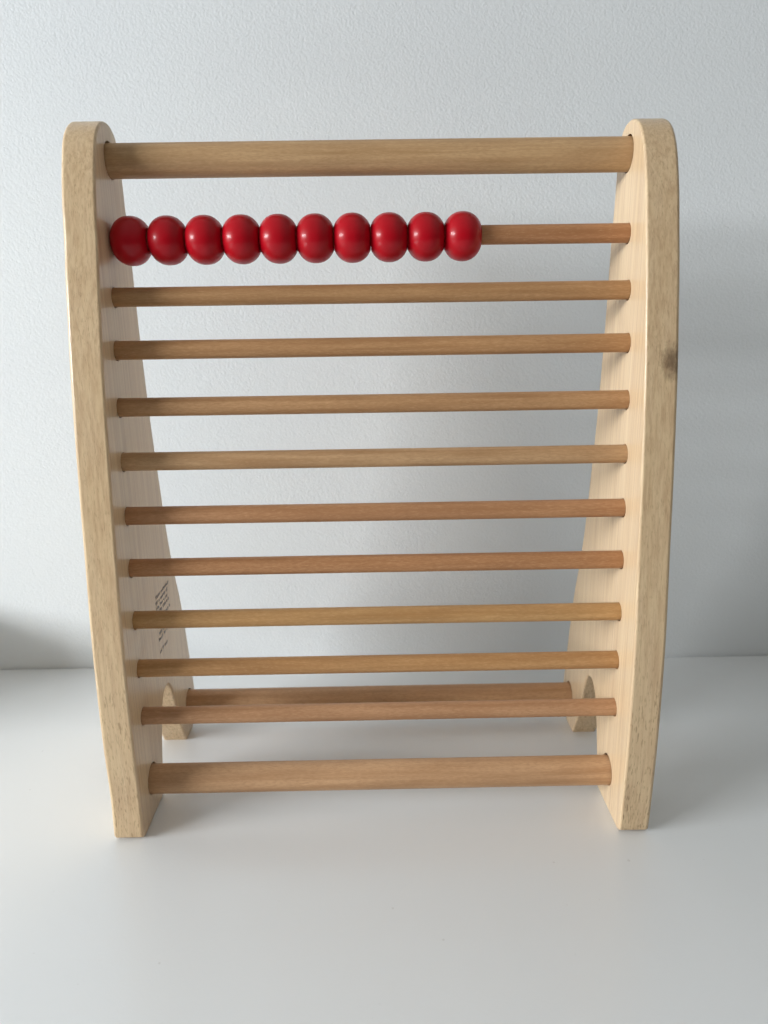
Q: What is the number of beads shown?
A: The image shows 10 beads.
